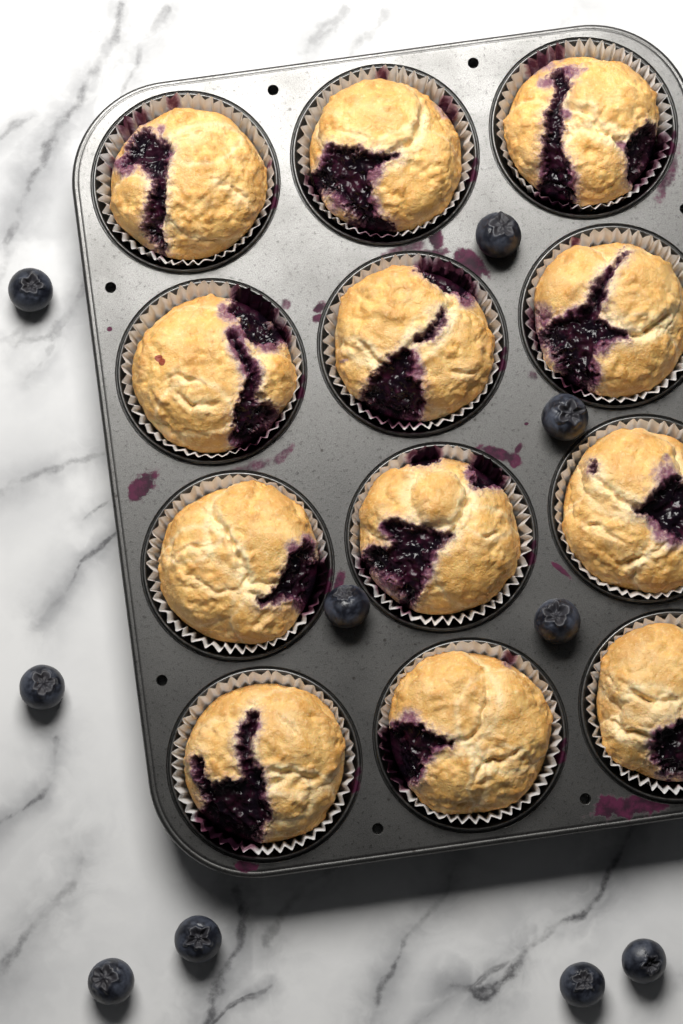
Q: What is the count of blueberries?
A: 10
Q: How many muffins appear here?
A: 12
